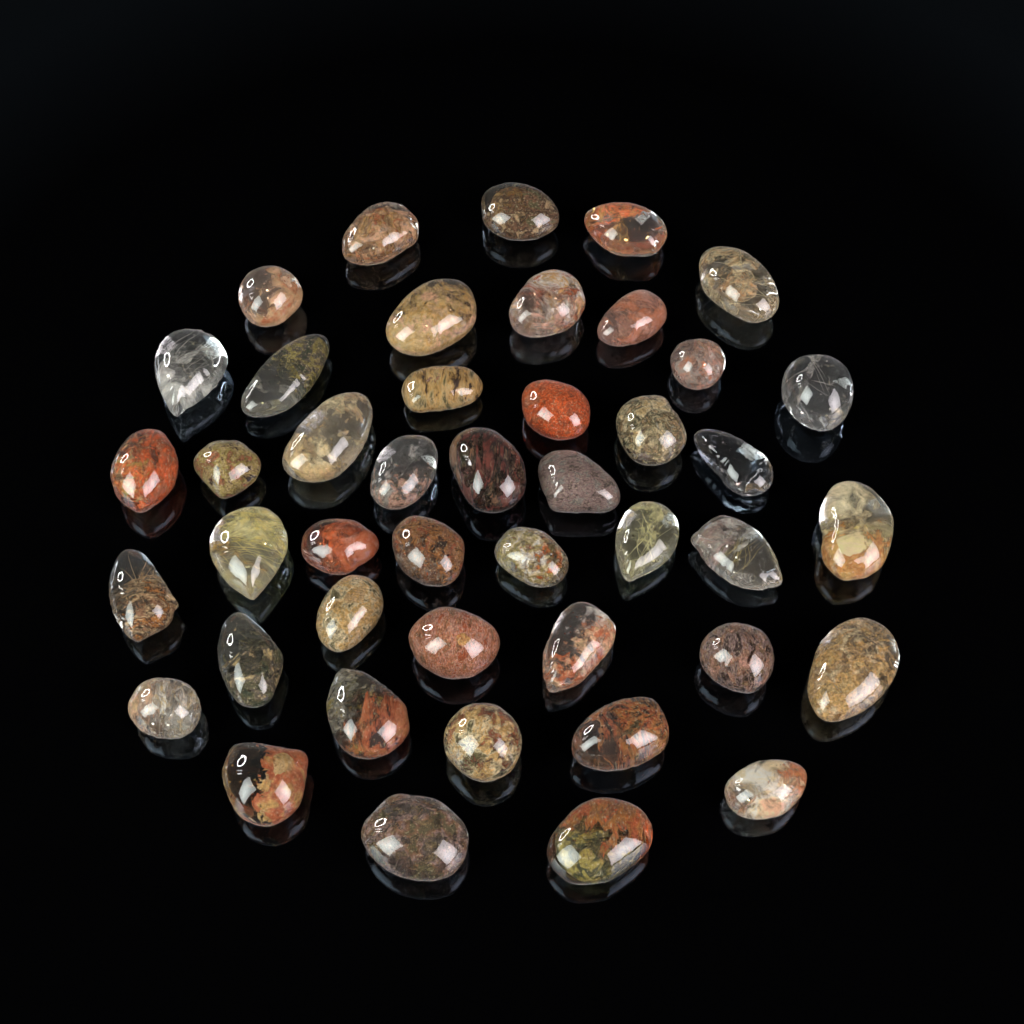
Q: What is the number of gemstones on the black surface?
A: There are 44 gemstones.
